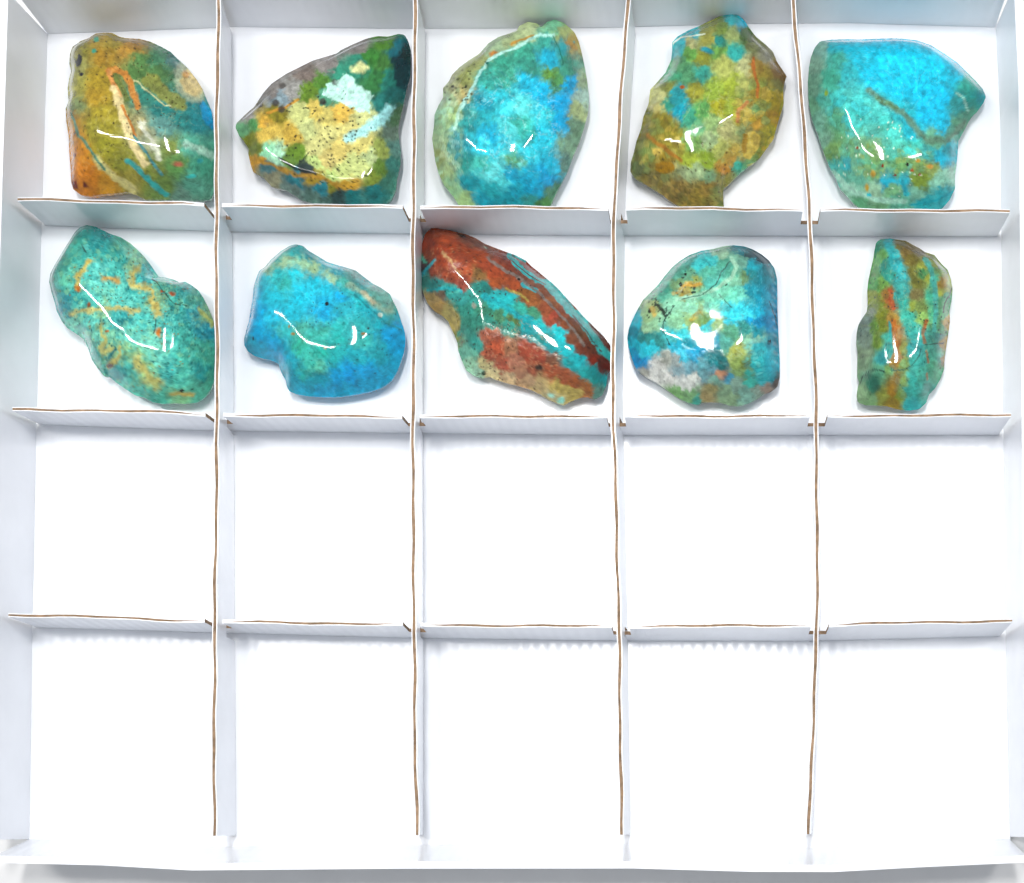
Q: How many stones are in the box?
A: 10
